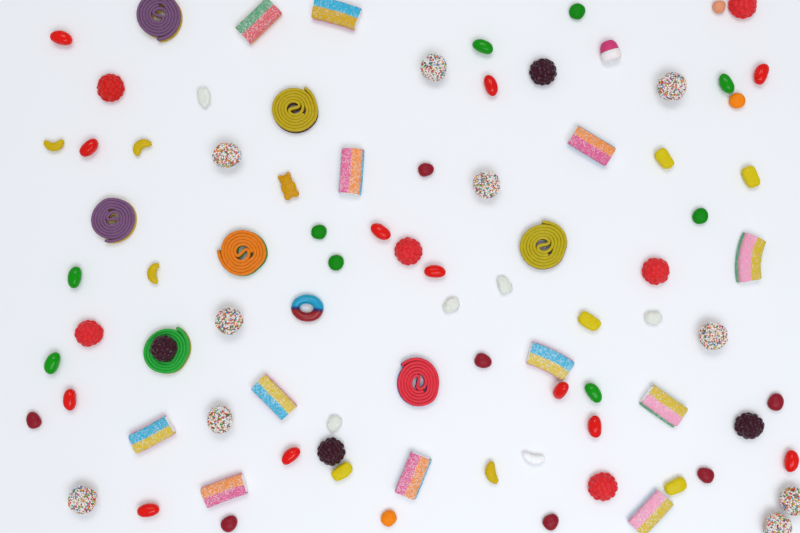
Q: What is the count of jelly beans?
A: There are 17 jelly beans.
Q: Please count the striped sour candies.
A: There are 12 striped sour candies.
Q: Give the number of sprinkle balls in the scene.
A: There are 10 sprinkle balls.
